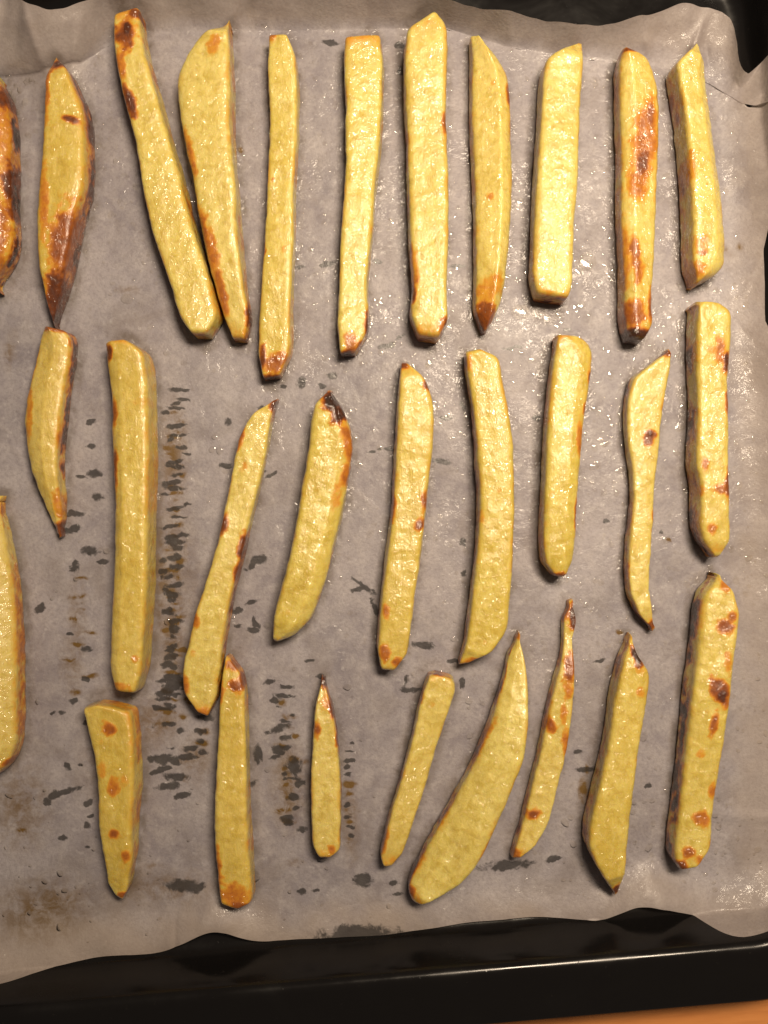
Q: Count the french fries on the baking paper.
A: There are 29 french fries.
